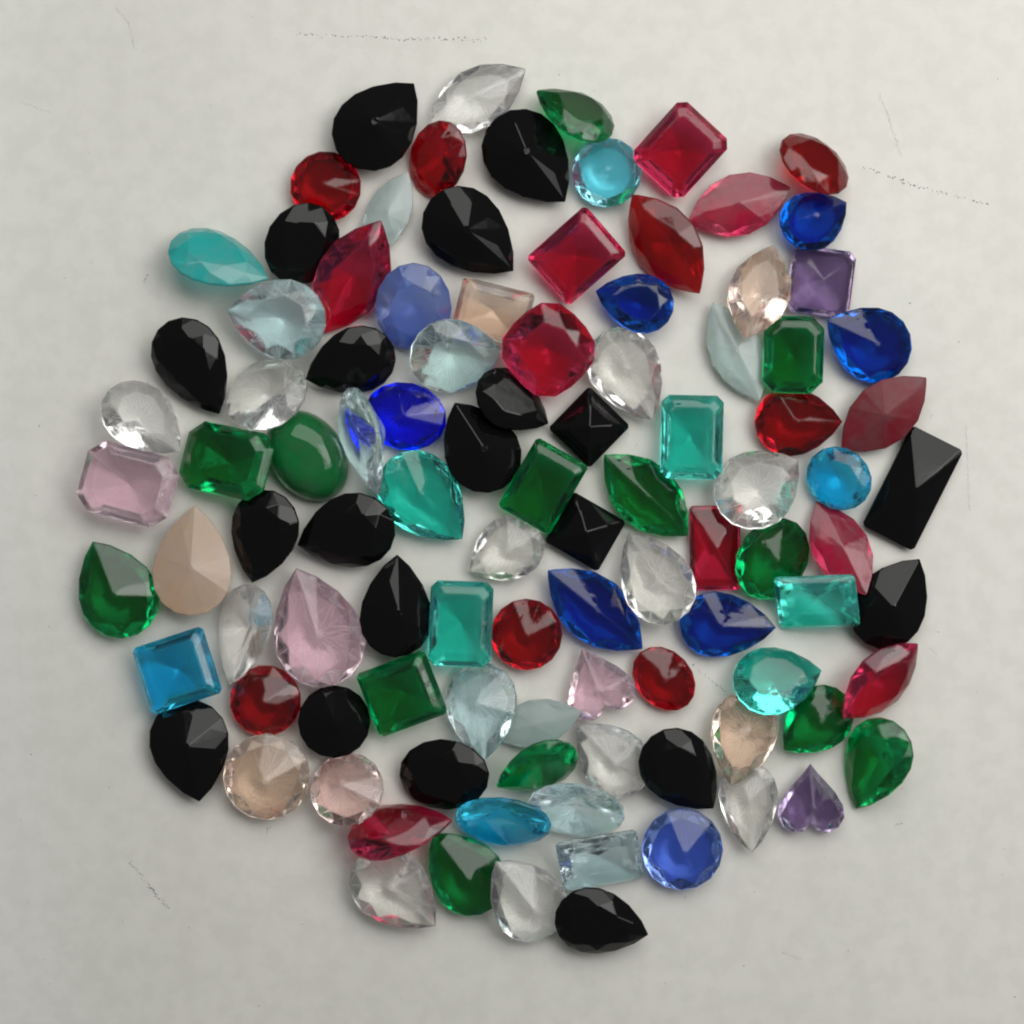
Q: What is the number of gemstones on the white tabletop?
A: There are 101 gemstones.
